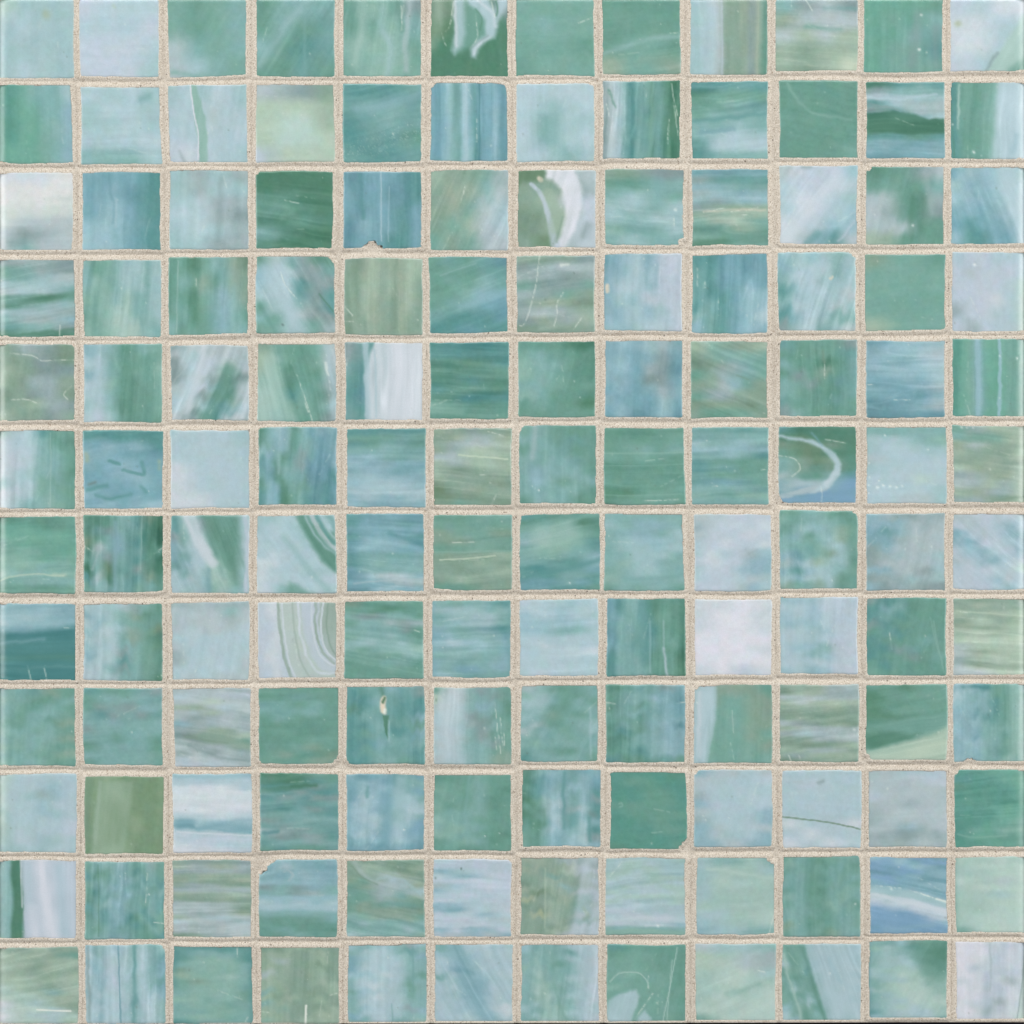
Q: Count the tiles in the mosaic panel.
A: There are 144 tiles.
